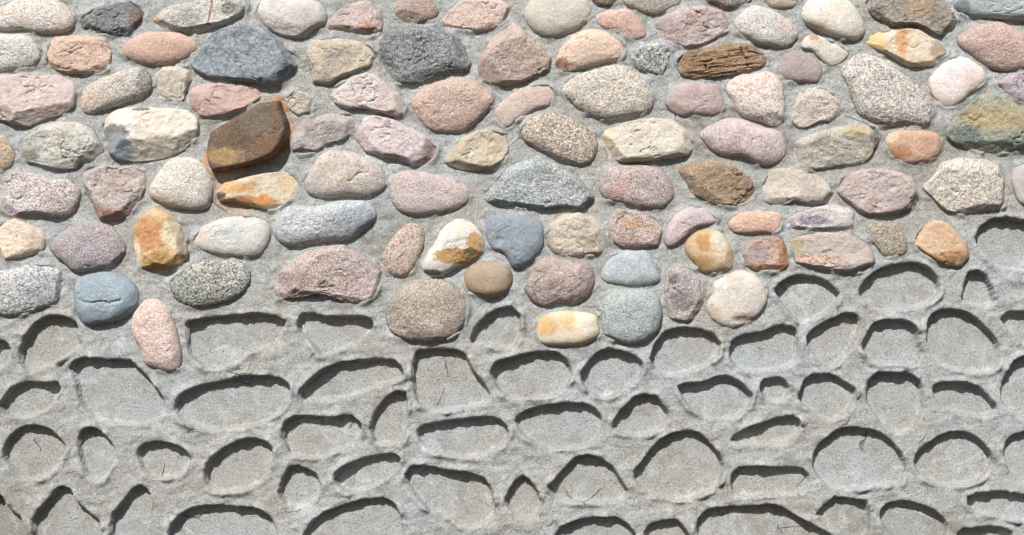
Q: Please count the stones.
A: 104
